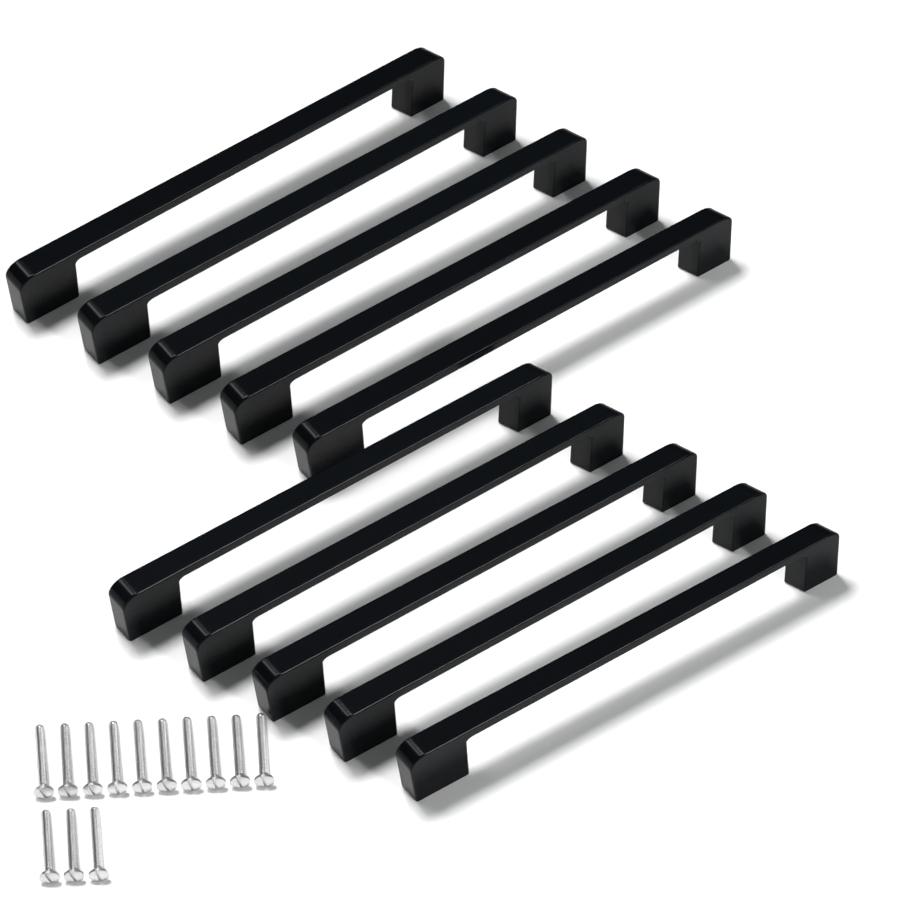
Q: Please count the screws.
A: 13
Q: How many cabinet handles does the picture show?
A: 10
